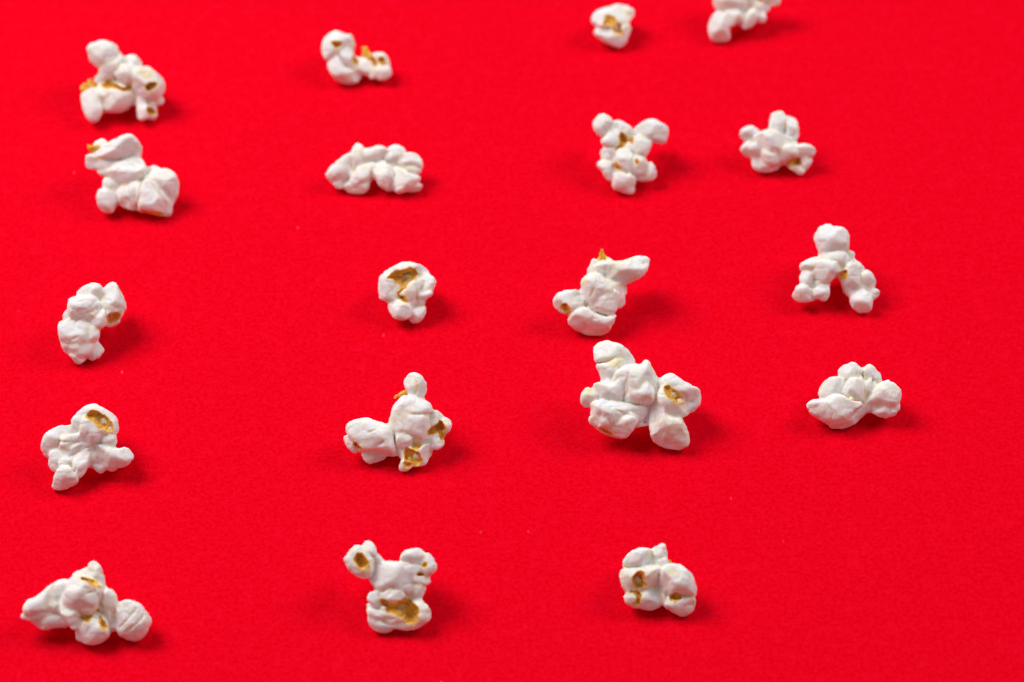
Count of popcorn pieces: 19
